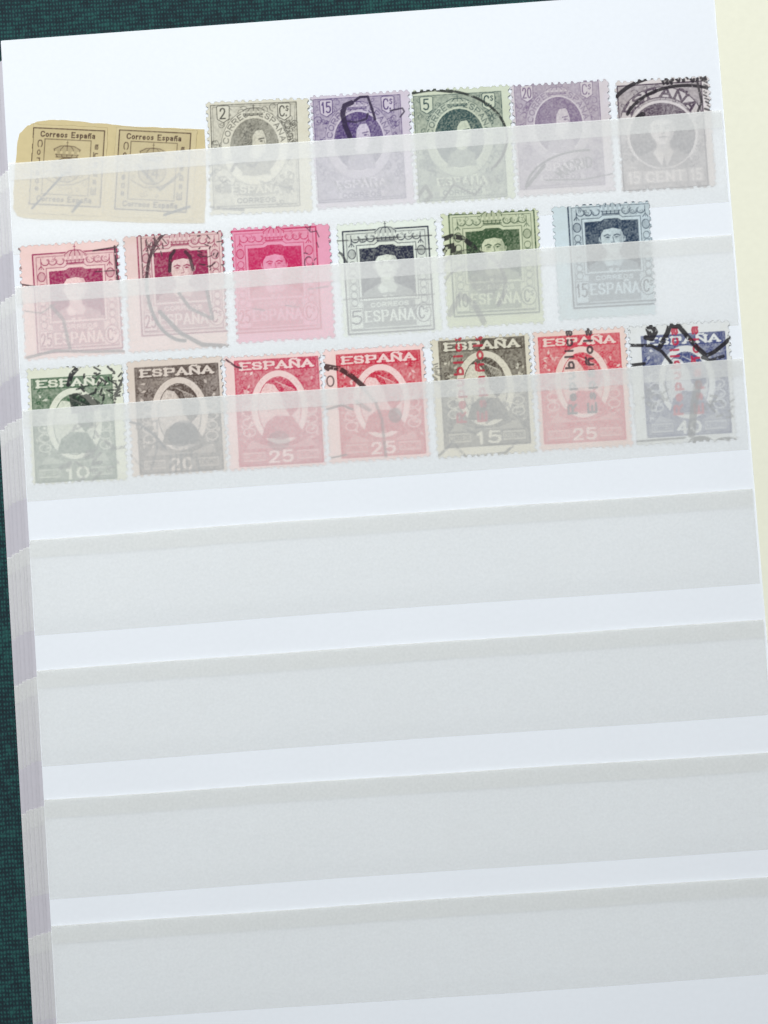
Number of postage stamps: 20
